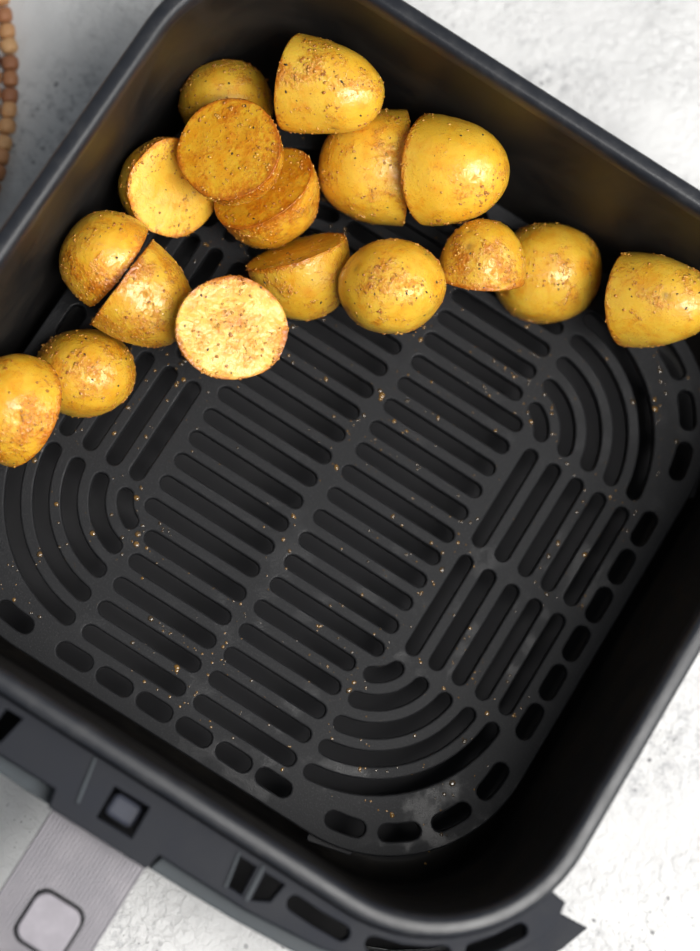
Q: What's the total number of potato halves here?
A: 17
